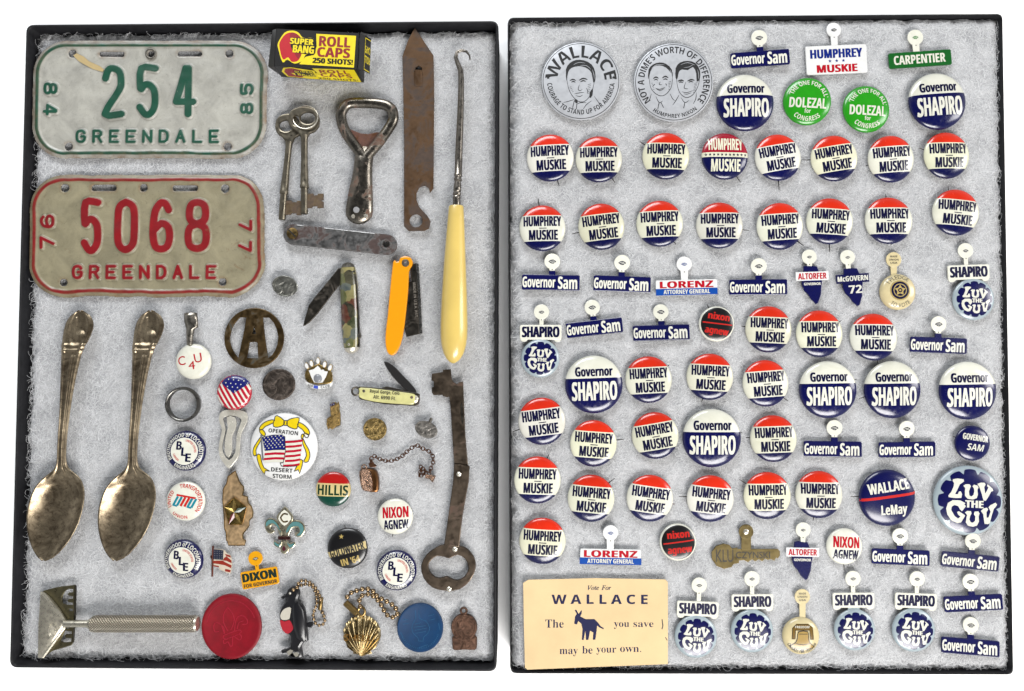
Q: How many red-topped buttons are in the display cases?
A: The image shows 34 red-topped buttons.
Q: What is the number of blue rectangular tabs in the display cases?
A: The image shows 13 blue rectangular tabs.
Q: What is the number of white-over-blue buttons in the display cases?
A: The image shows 7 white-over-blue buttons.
